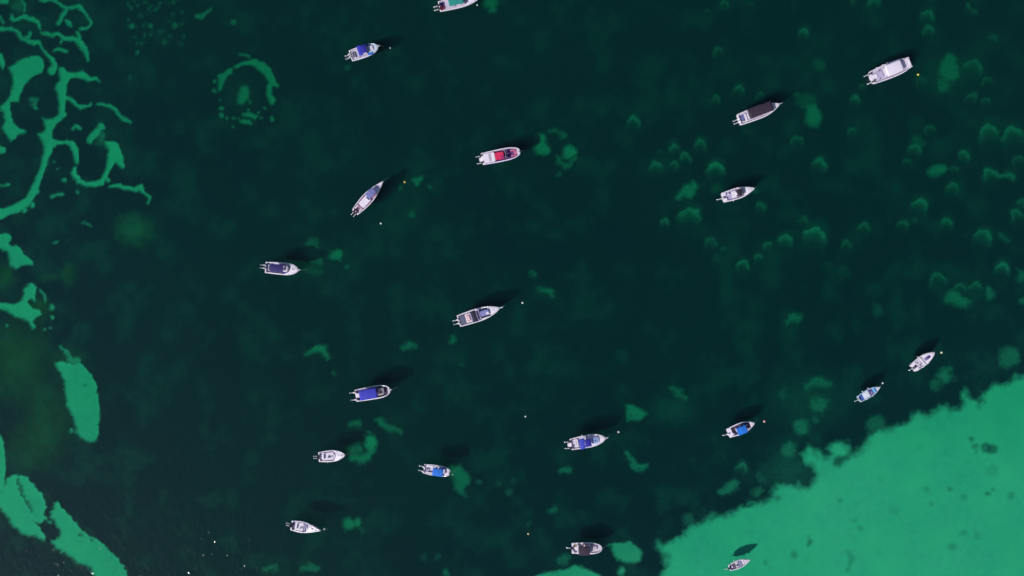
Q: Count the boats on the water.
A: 19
